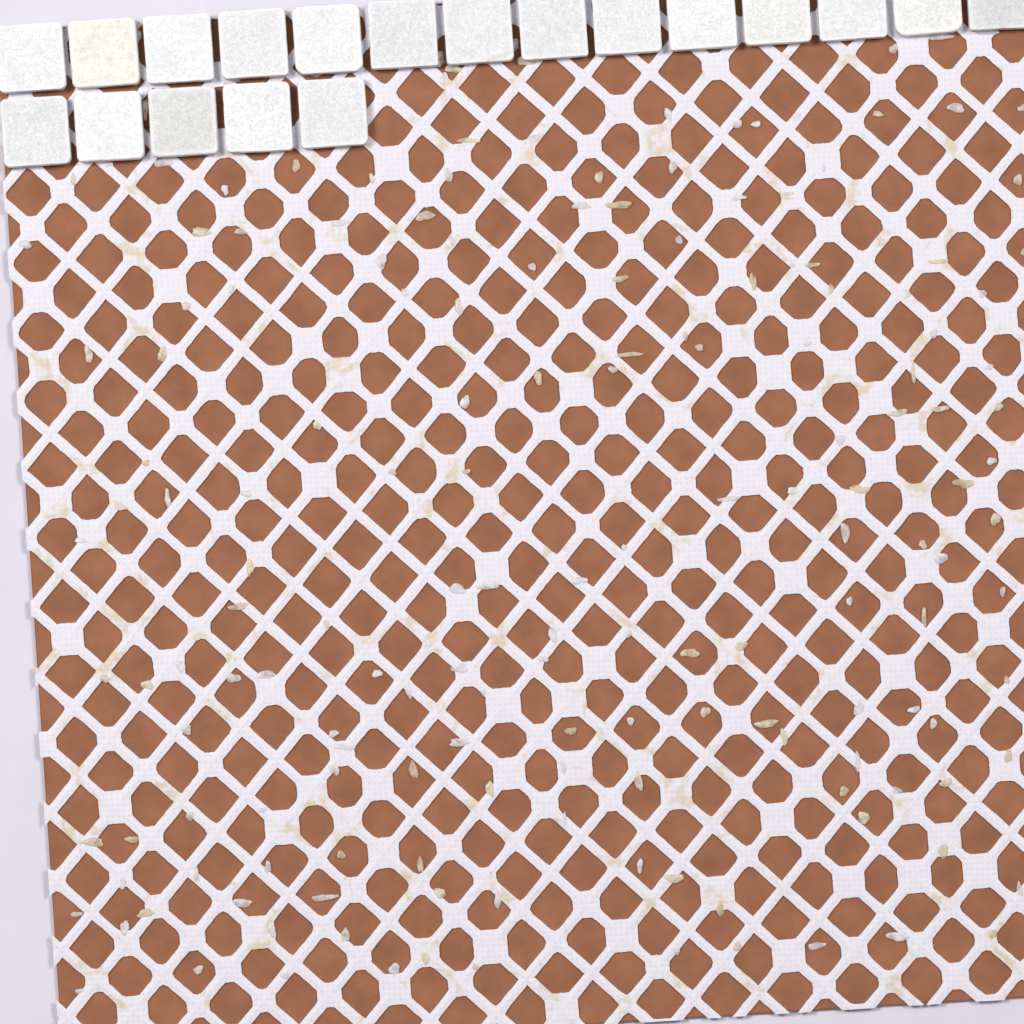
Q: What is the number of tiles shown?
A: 19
